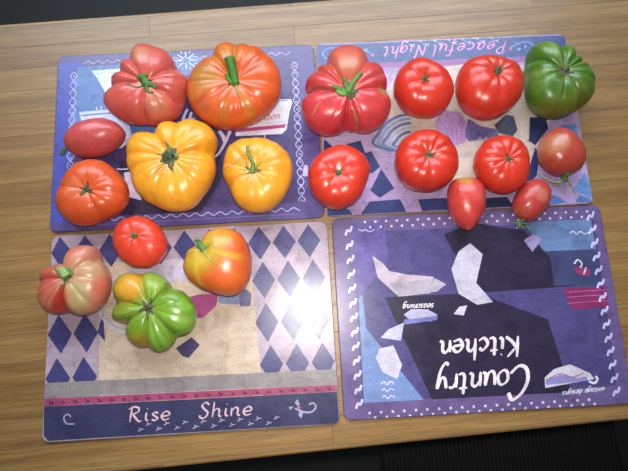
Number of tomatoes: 20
